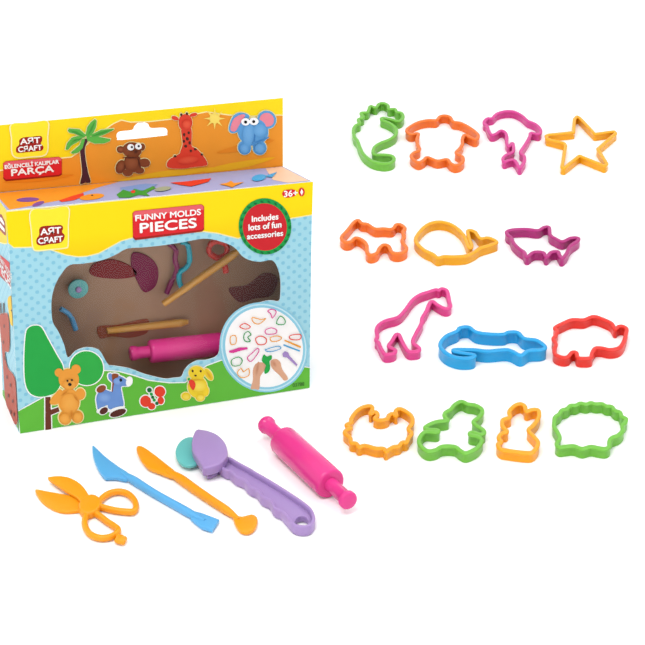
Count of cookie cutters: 14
